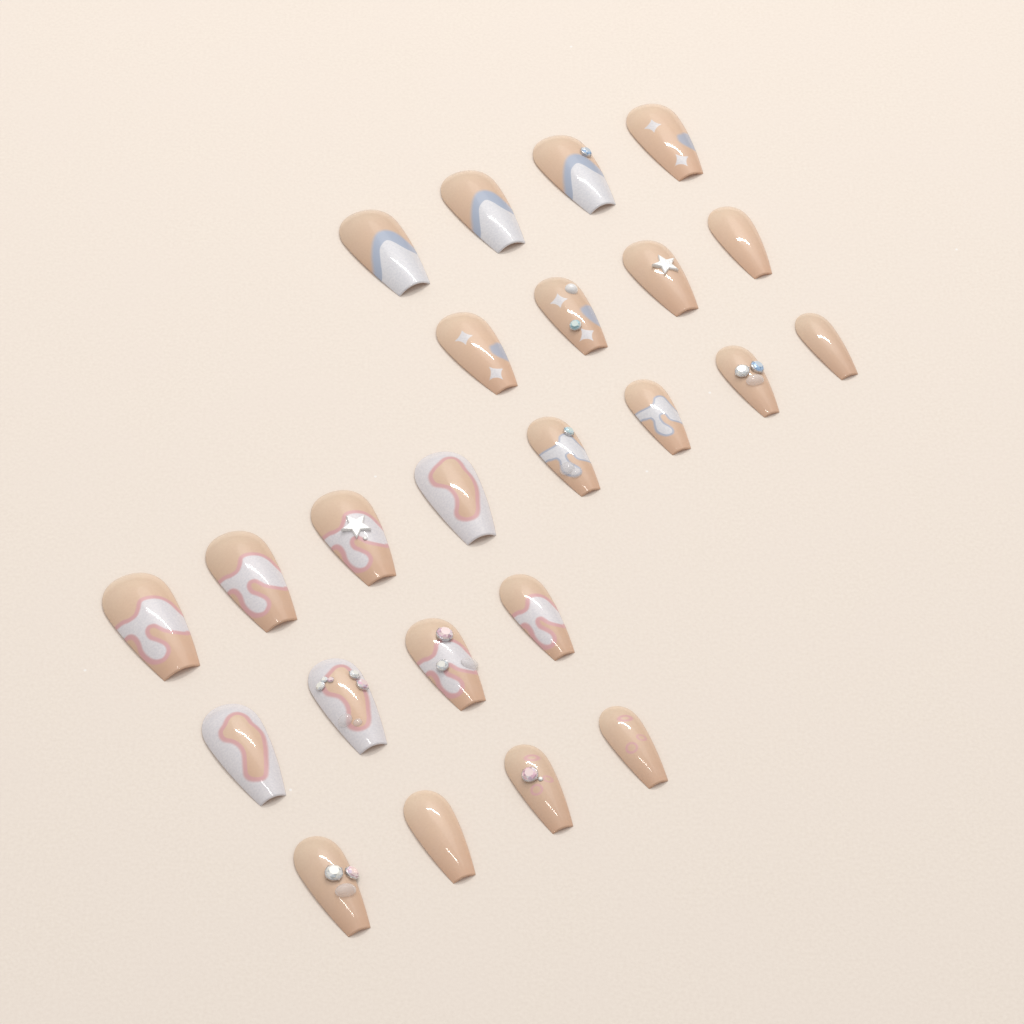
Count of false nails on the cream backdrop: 24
